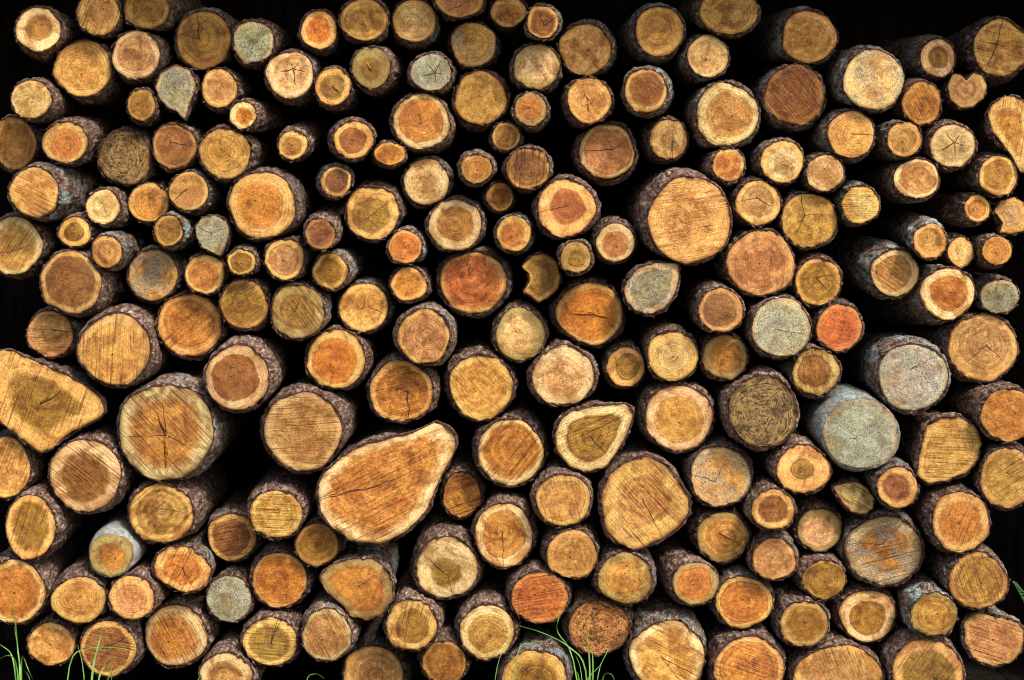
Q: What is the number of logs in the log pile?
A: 200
